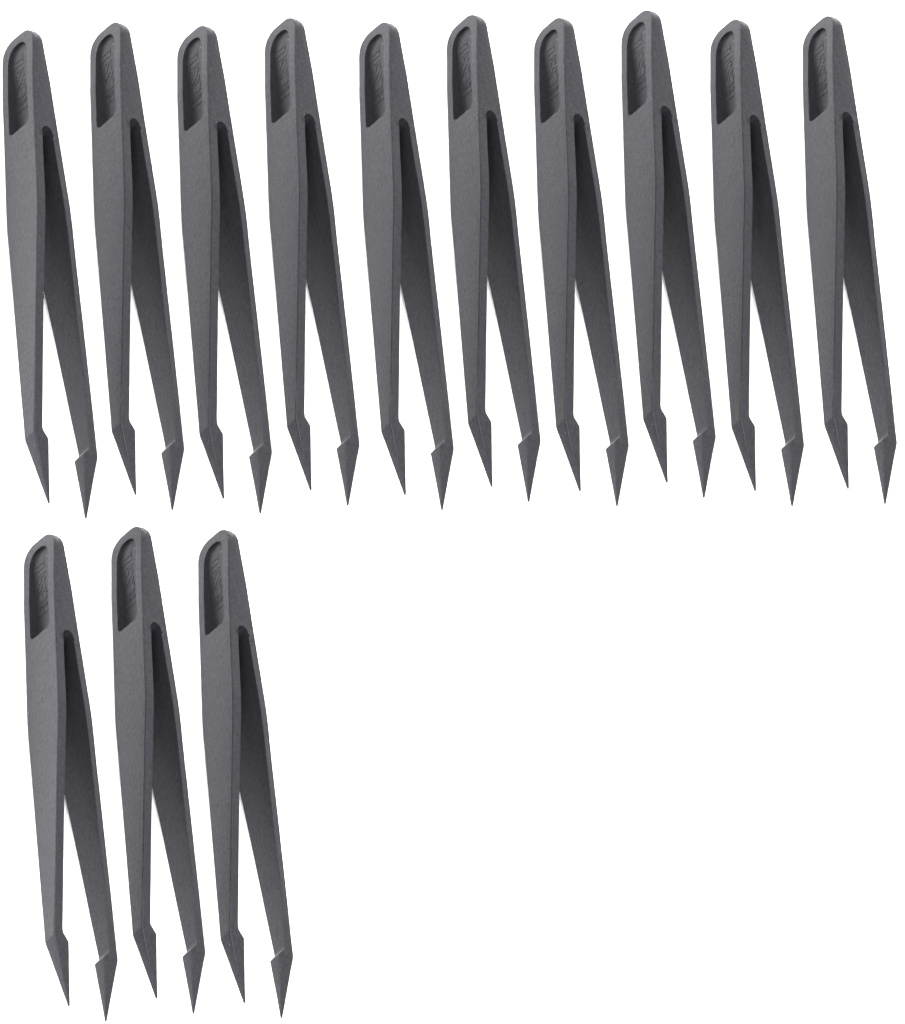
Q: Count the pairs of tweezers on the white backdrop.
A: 13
